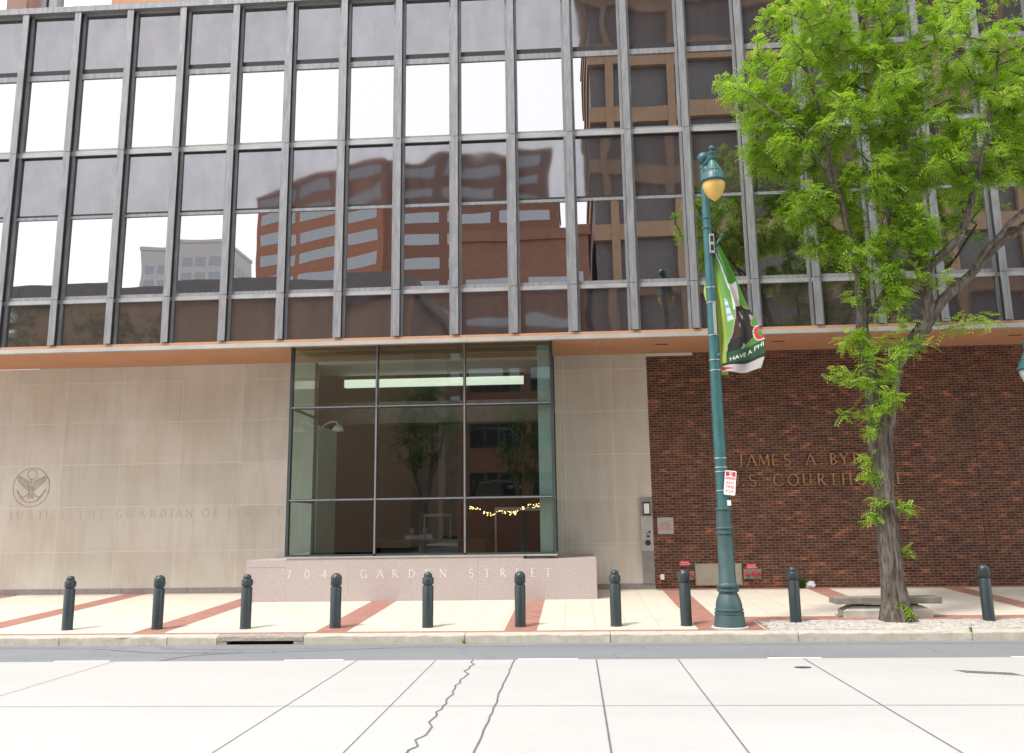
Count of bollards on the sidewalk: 10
